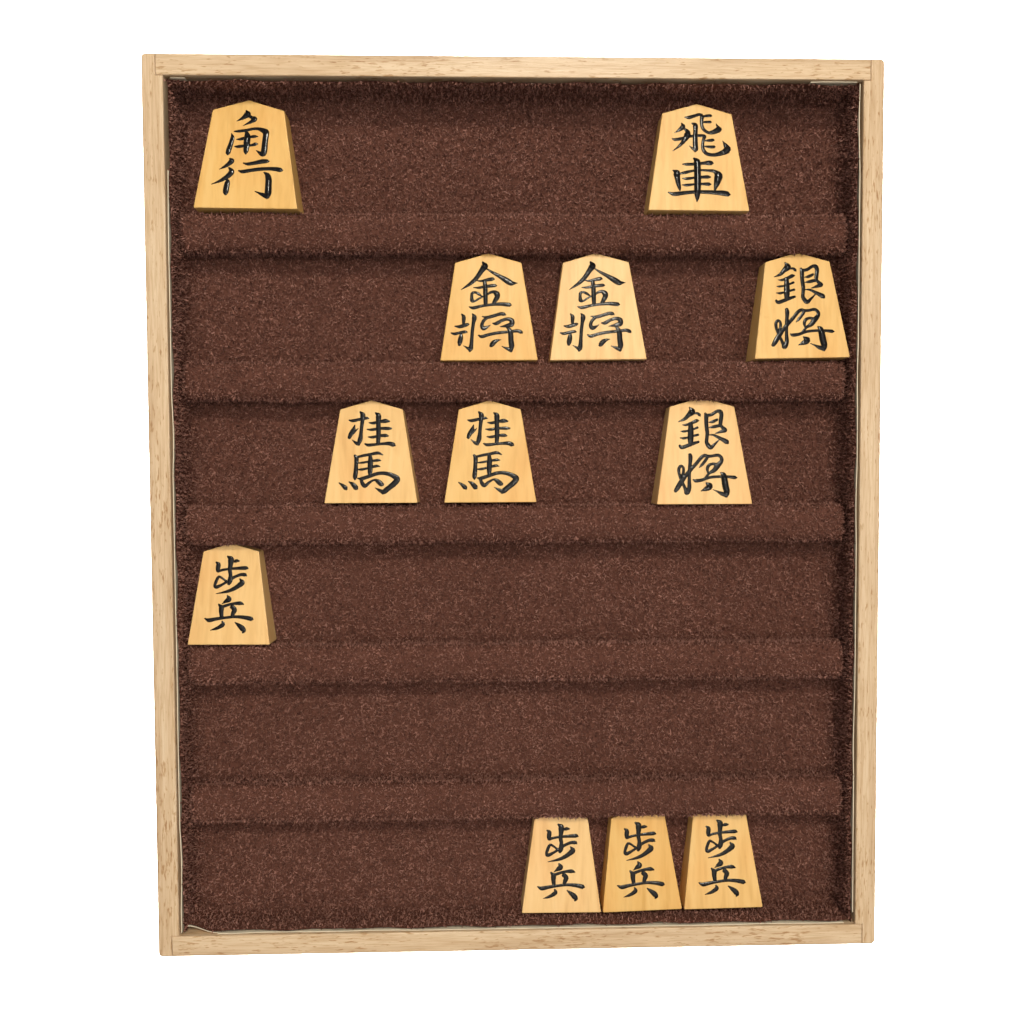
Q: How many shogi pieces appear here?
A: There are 12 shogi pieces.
